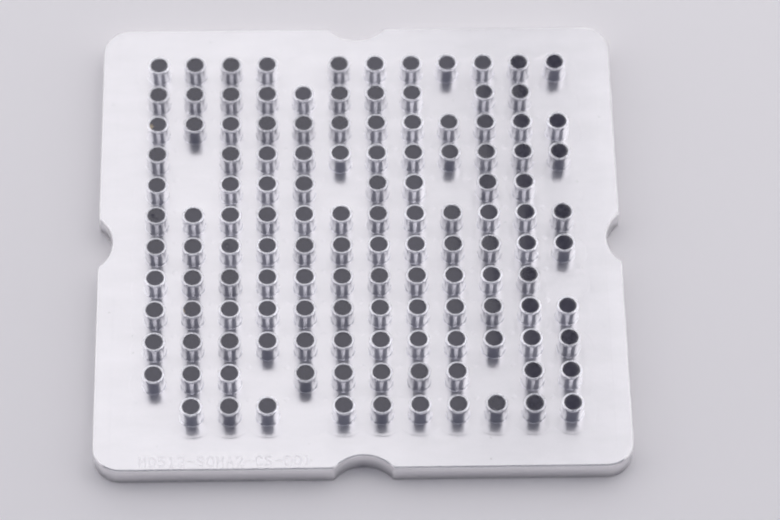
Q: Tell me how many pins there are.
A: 131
